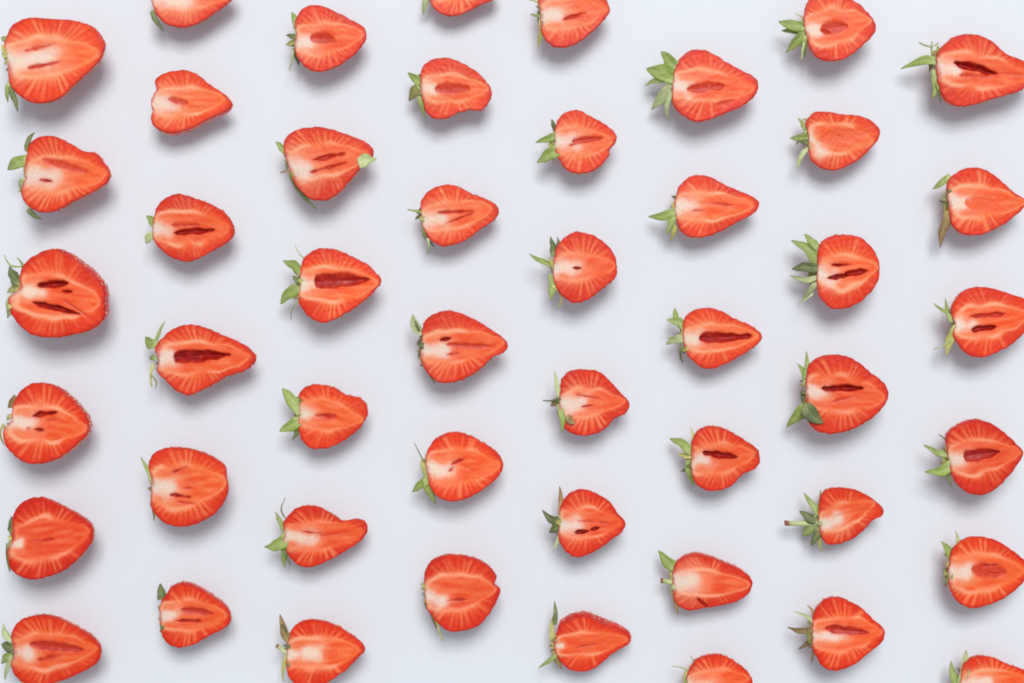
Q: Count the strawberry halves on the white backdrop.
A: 48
